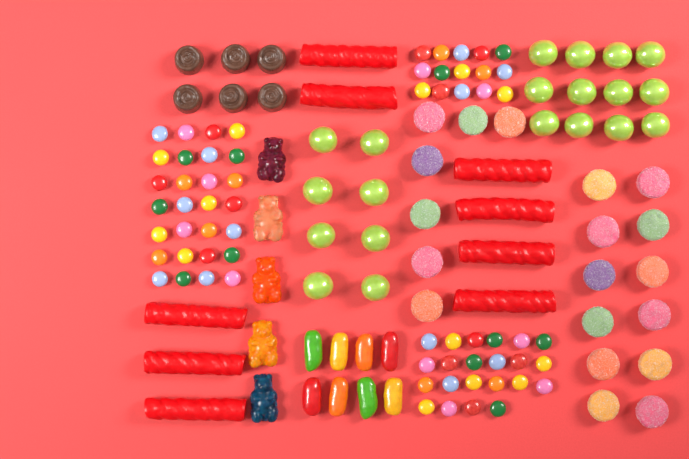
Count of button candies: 65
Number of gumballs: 20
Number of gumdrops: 19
